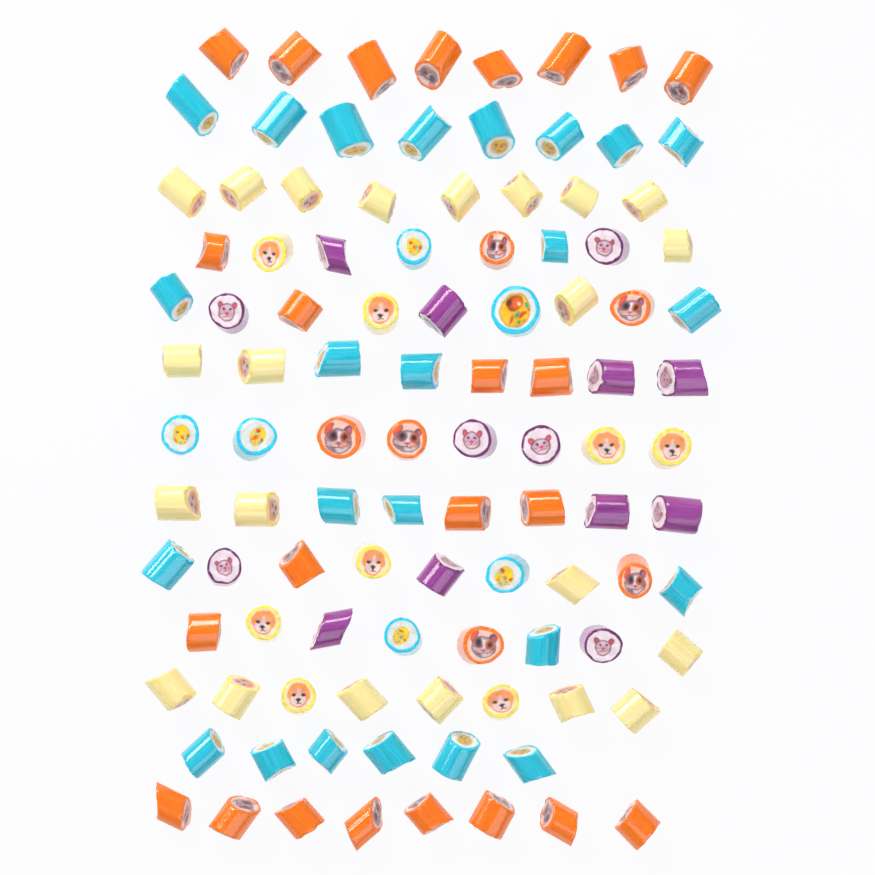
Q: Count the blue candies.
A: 30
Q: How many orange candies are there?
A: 30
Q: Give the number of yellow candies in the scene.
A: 30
